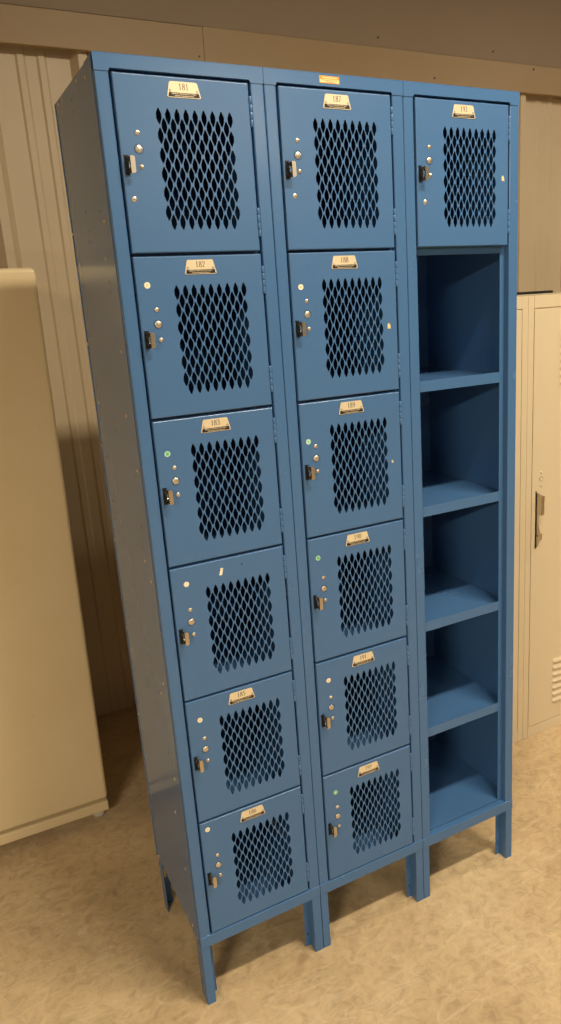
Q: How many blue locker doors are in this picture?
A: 13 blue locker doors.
